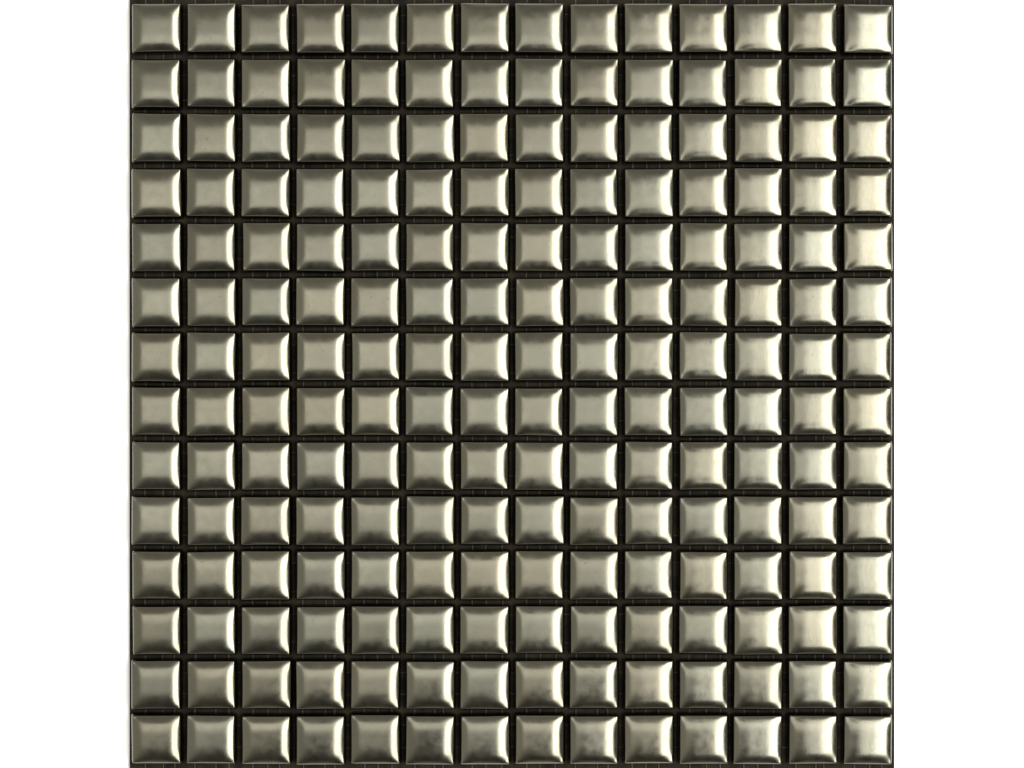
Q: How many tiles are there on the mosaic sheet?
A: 196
